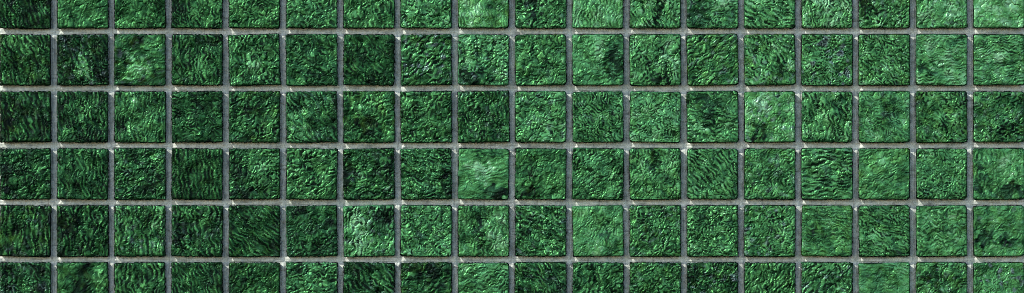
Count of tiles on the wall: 108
